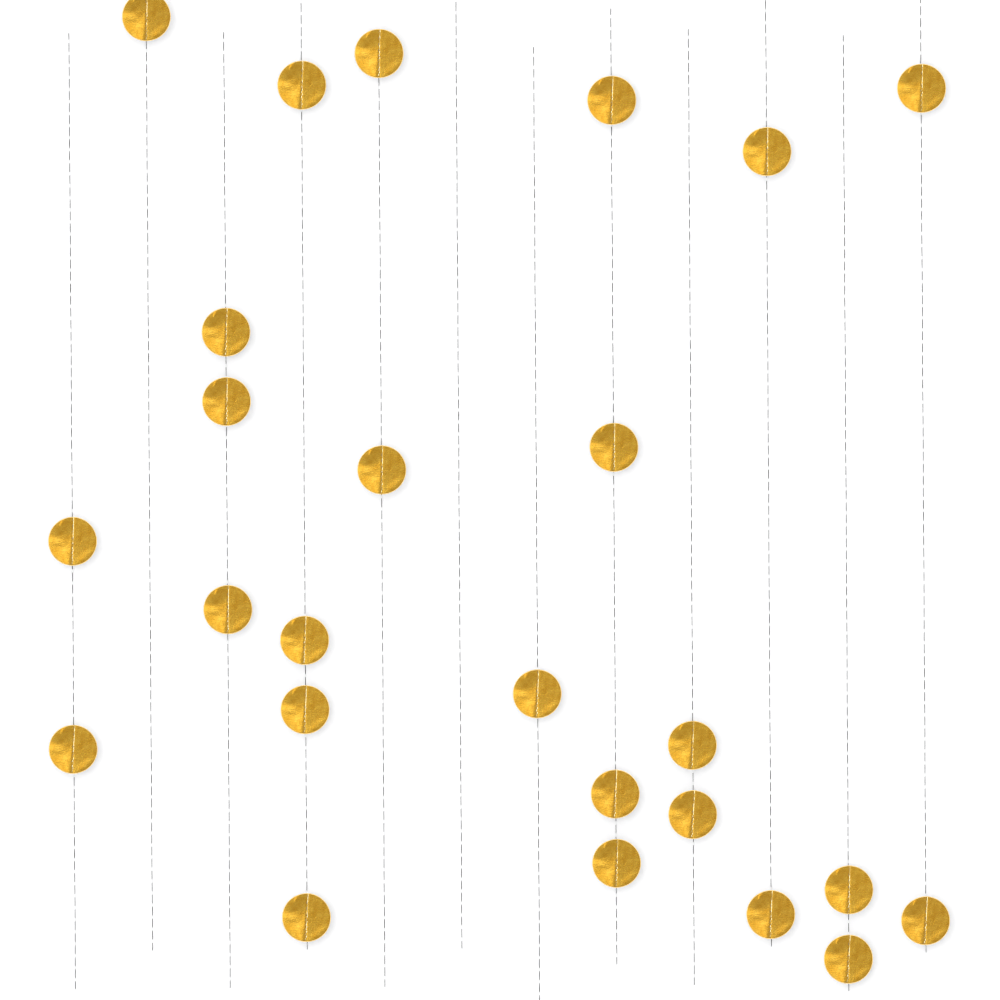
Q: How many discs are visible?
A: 25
